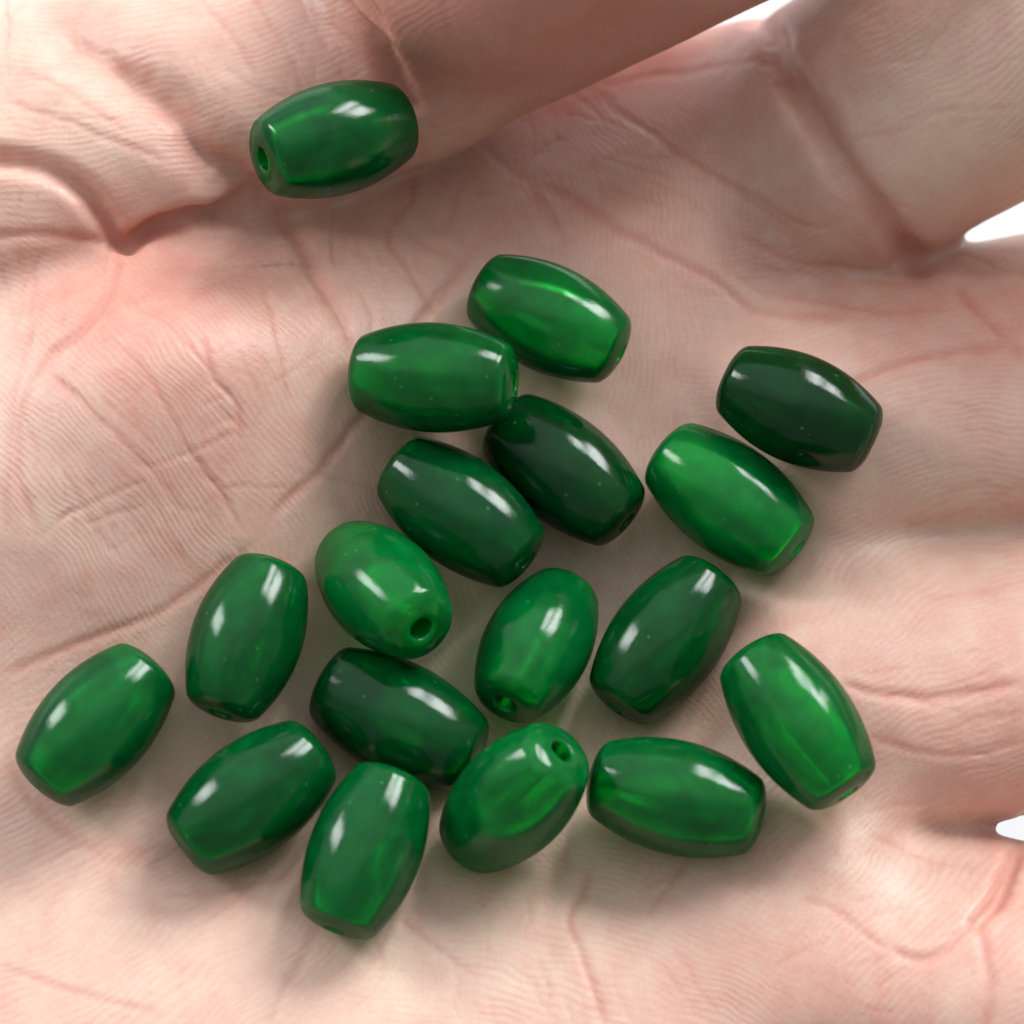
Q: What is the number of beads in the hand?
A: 18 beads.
